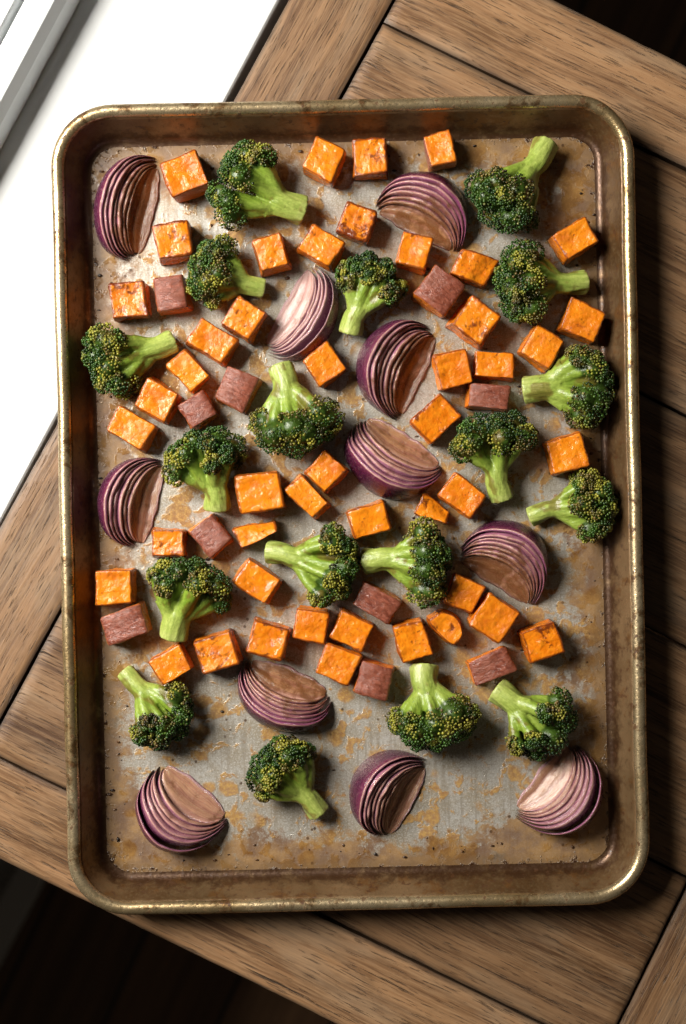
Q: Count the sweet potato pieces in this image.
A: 56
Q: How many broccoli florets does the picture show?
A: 18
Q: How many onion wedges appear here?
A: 11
